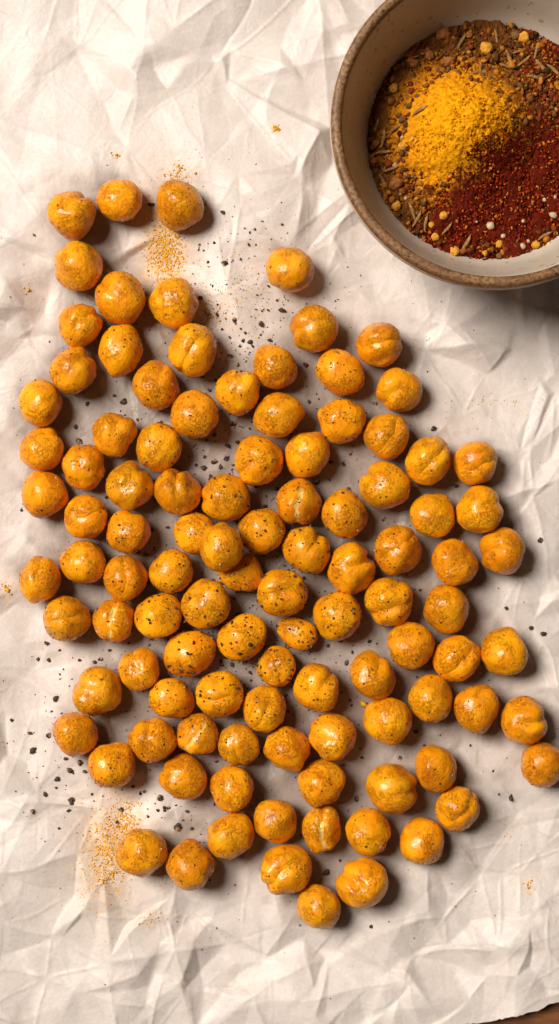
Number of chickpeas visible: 105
